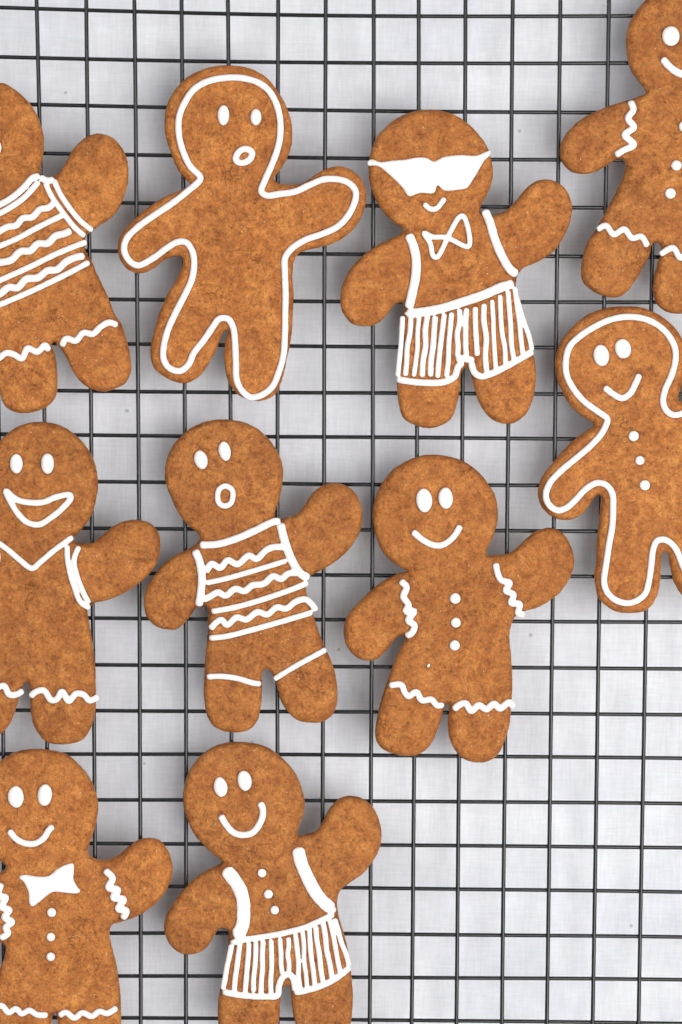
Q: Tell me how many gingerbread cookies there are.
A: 10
